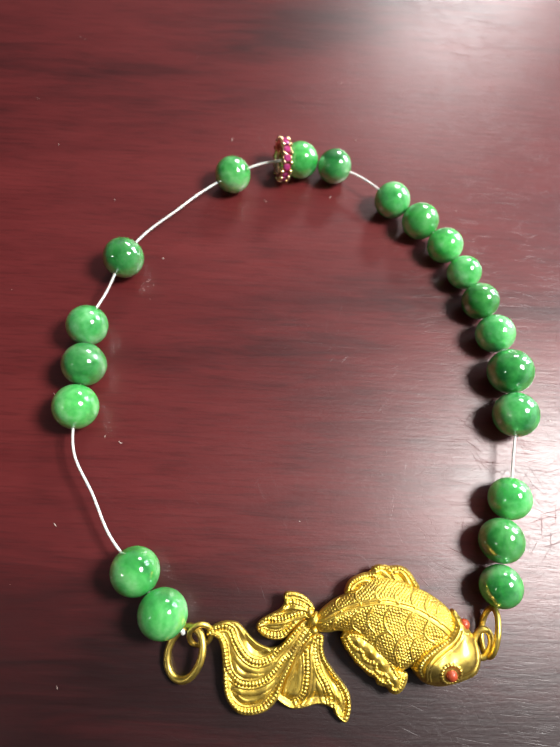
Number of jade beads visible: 20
